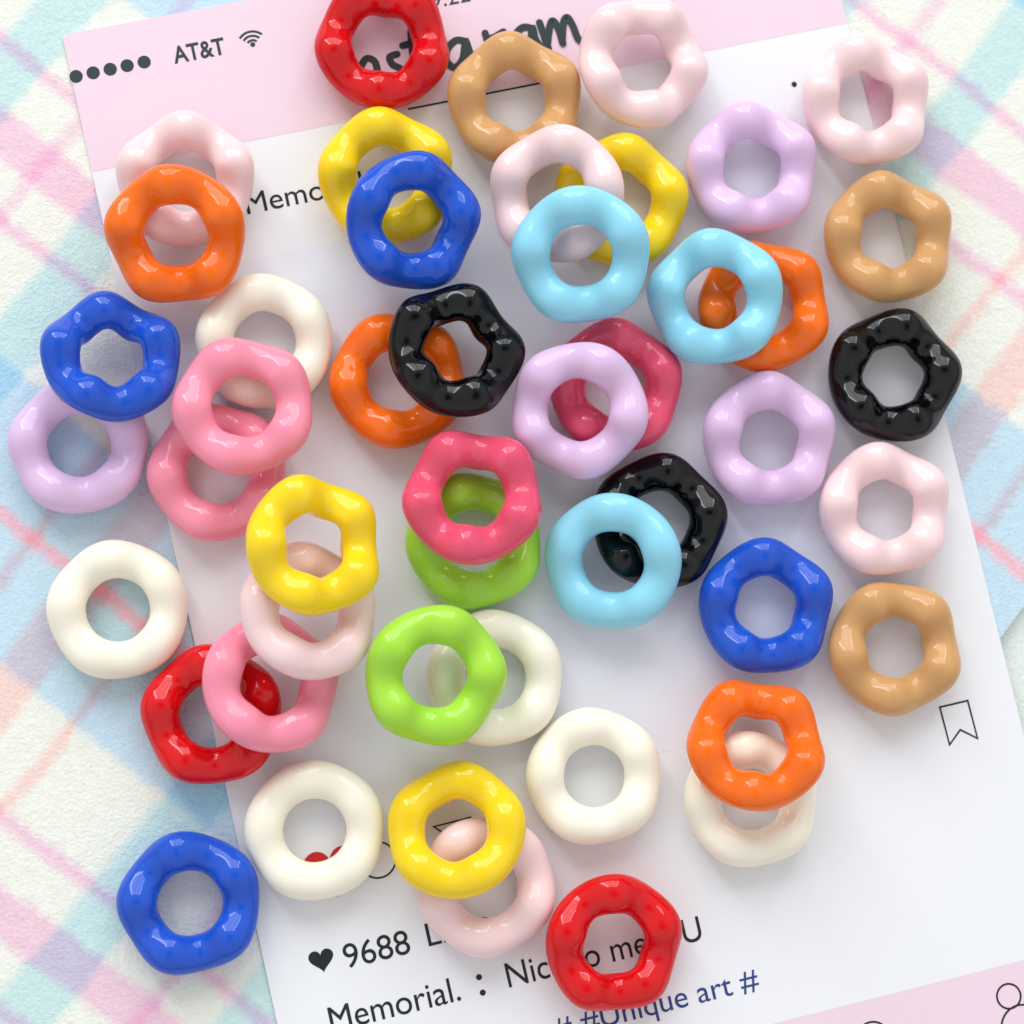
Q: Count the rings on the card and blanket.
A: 48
